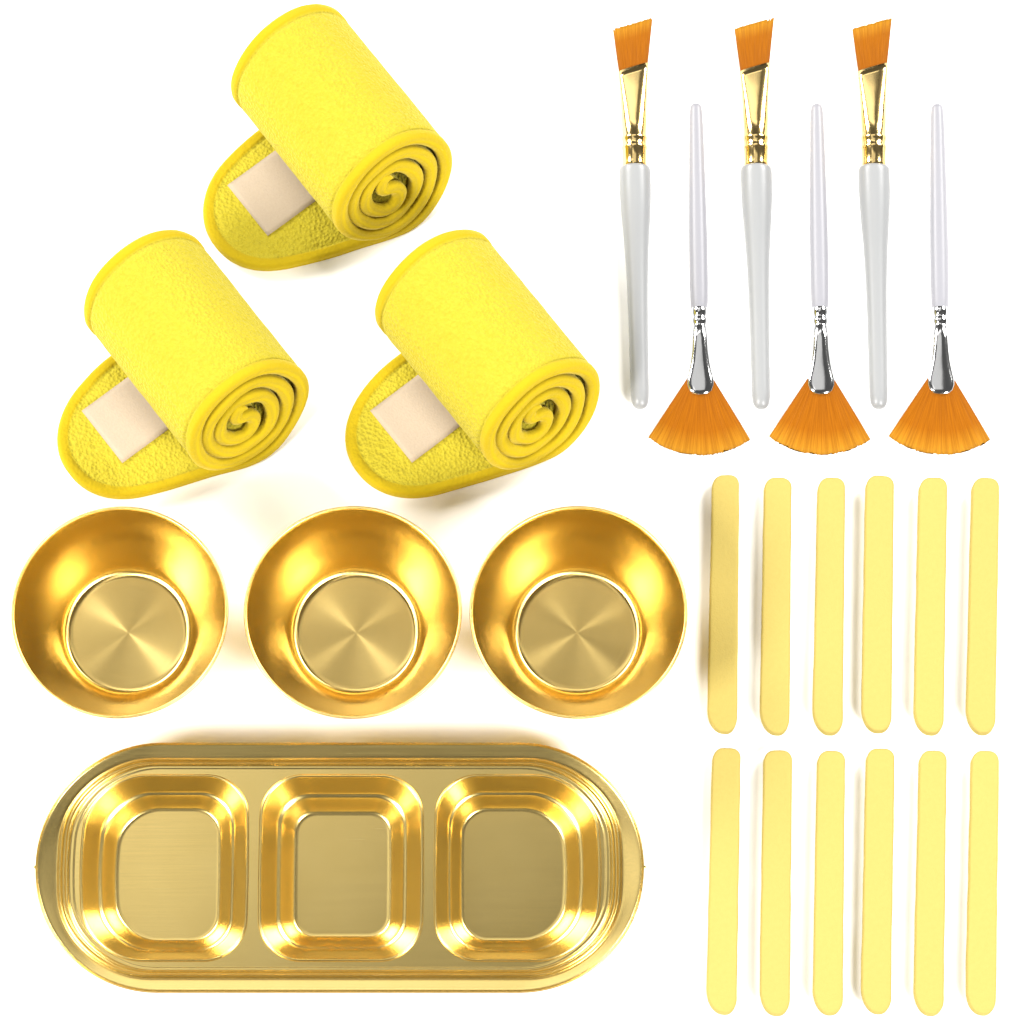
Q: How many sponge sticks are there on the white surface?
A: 12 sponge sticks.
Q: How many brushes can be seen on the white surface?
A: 6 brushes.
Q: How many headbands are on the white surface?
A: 3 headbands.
